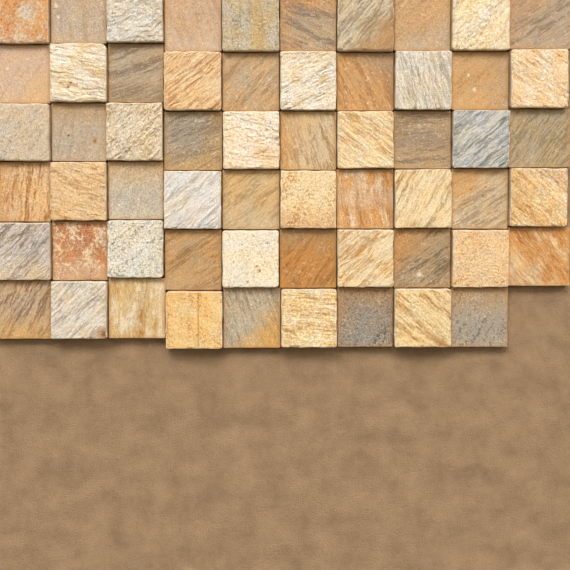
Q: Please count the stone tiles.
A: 59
